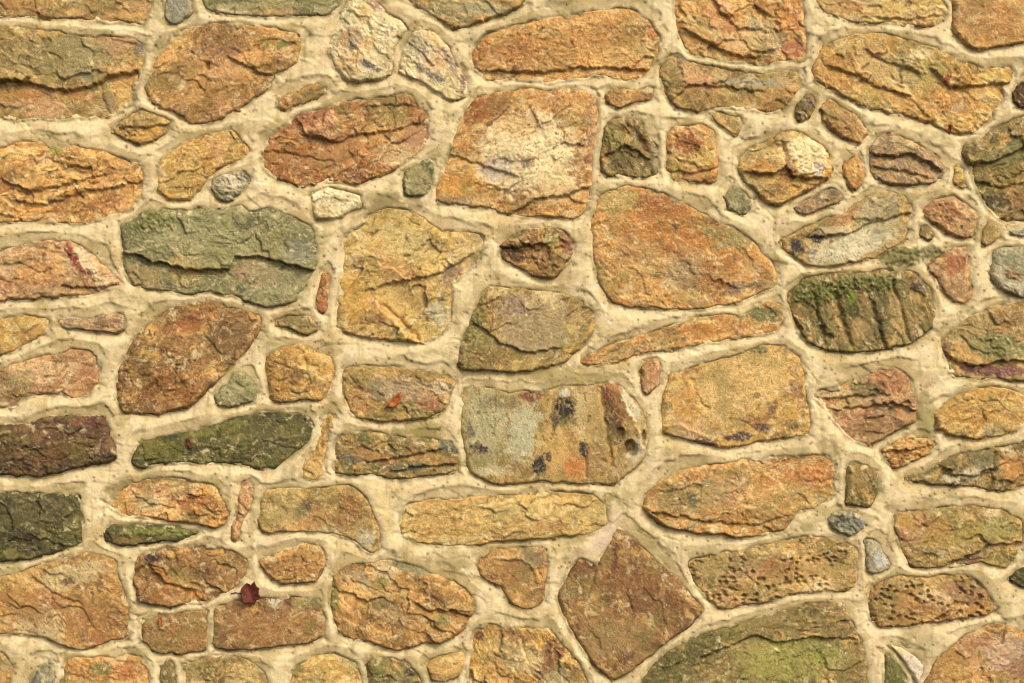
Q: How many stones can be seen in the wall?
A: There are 108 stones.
